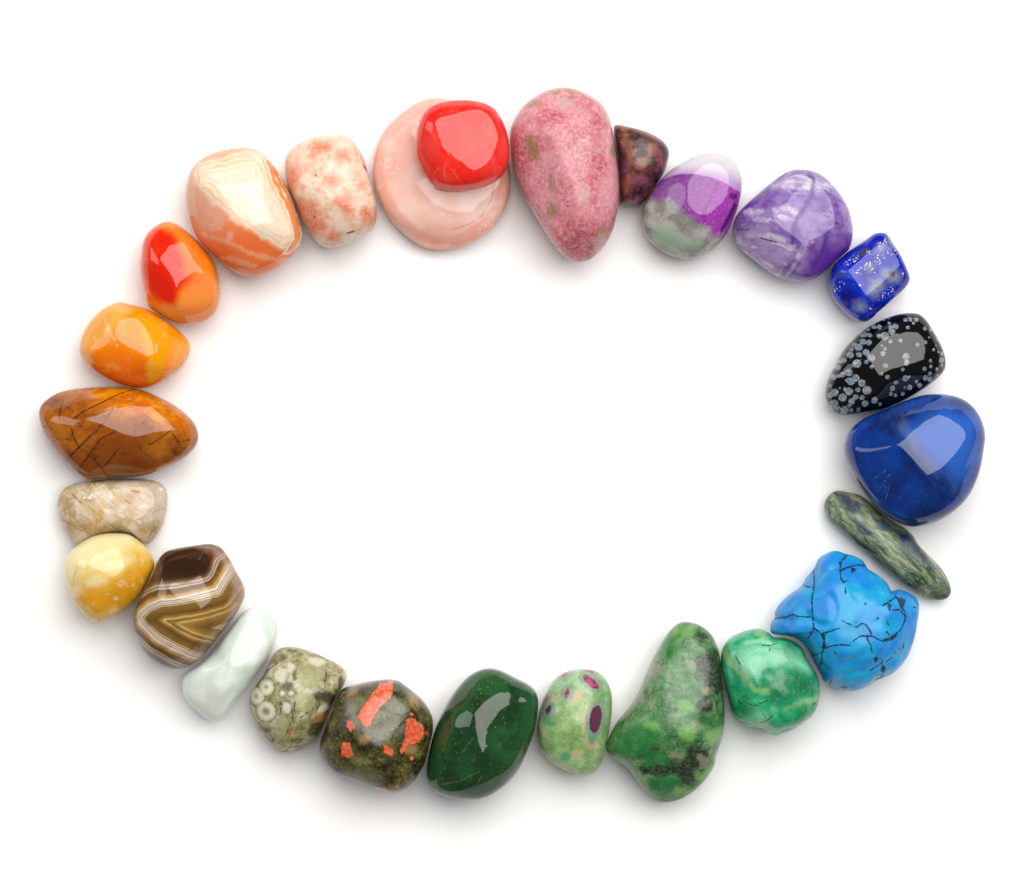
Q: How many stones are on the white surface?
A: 26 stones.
